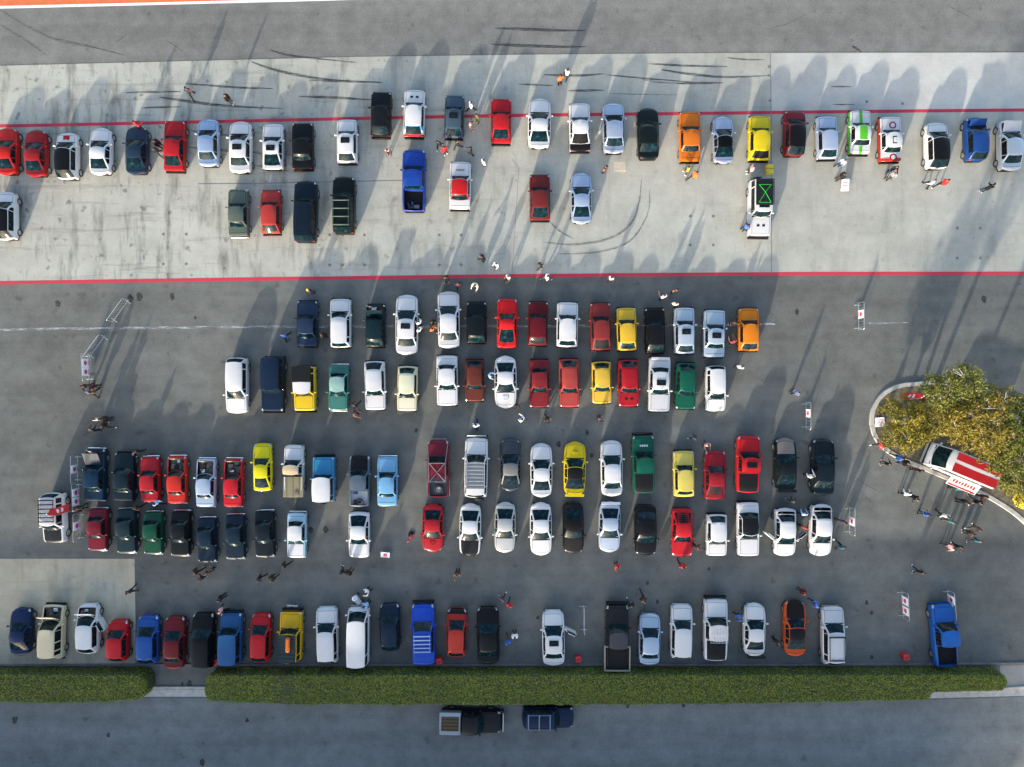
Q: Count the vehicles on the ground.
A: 143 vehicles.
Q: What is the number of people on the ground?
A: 125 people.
